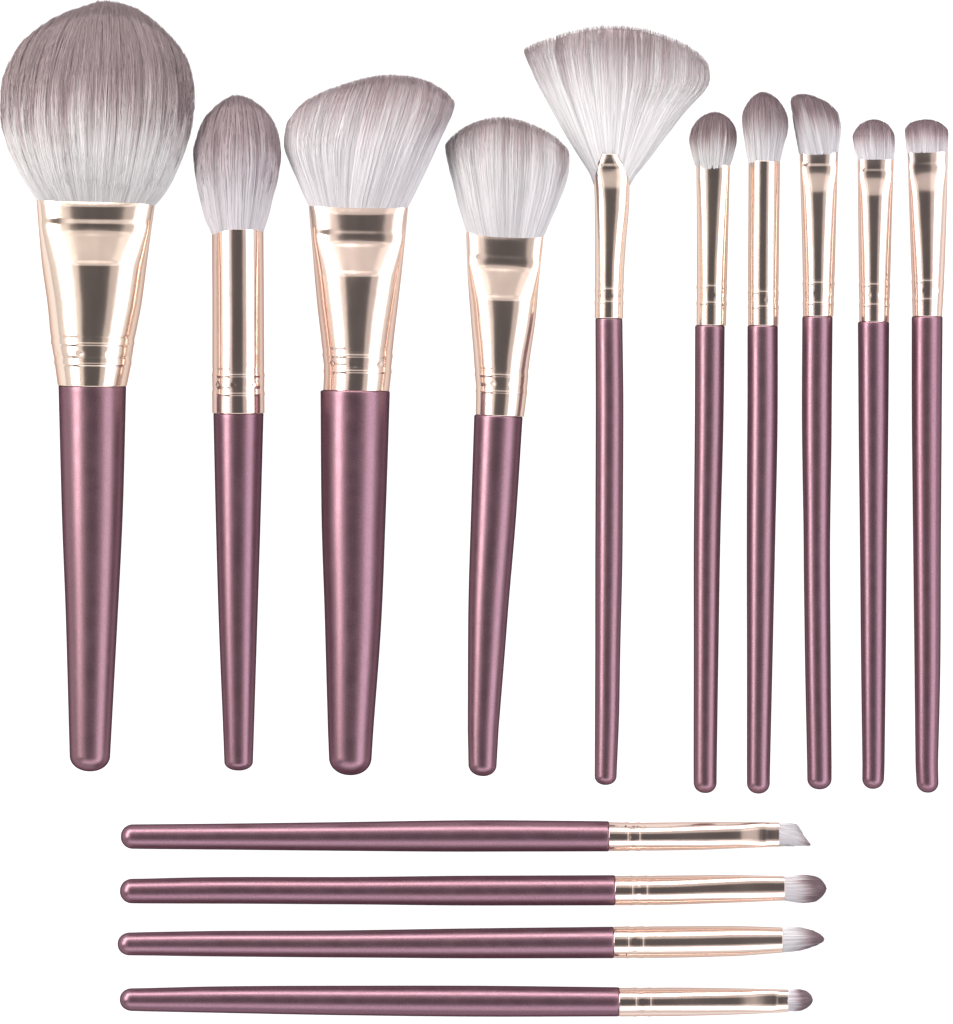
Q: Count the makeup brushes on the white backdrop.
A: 14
